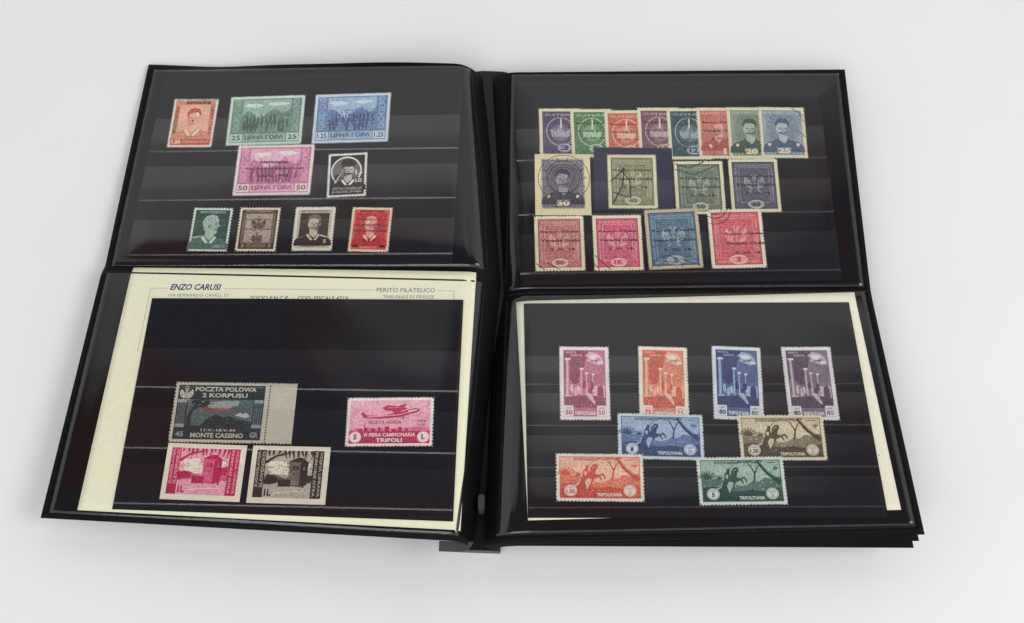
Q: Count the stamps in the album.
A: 37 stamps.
